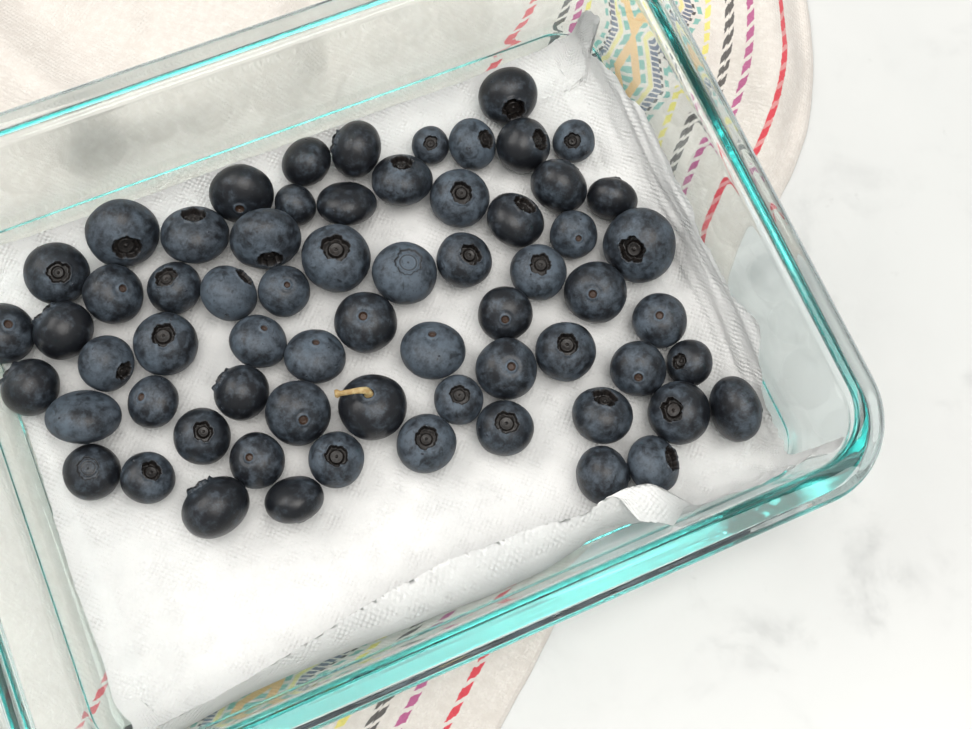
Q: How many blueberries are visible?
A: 65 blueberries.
